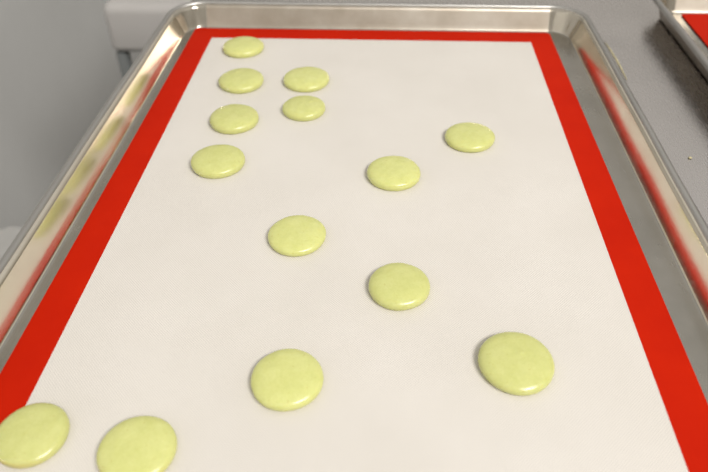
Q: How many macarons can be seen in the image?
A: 14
